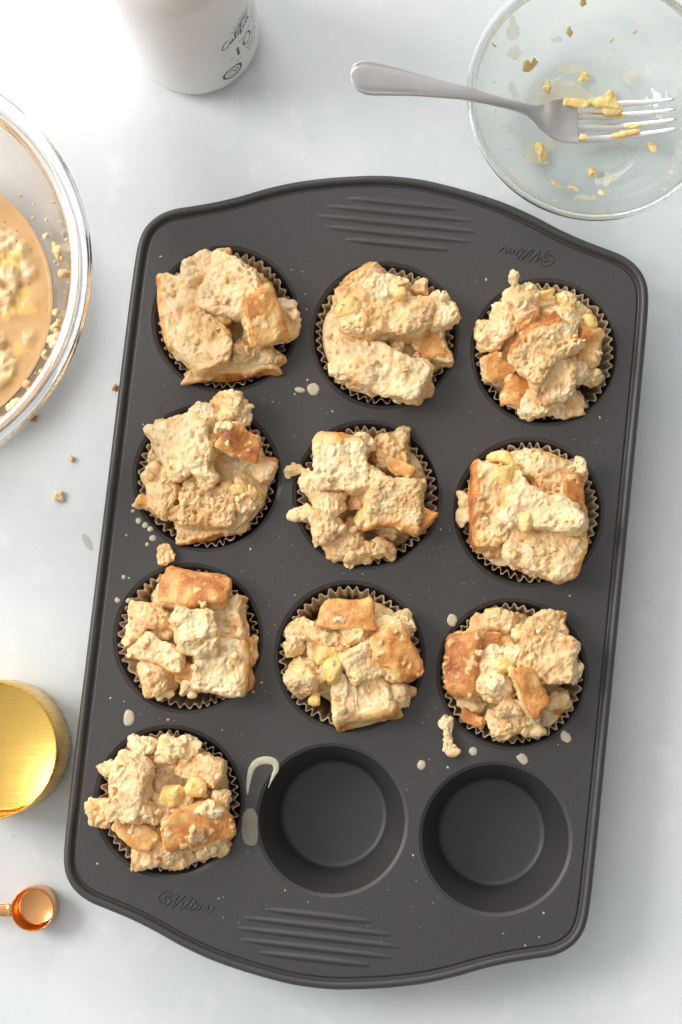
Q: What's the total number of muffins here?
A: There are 10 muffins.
